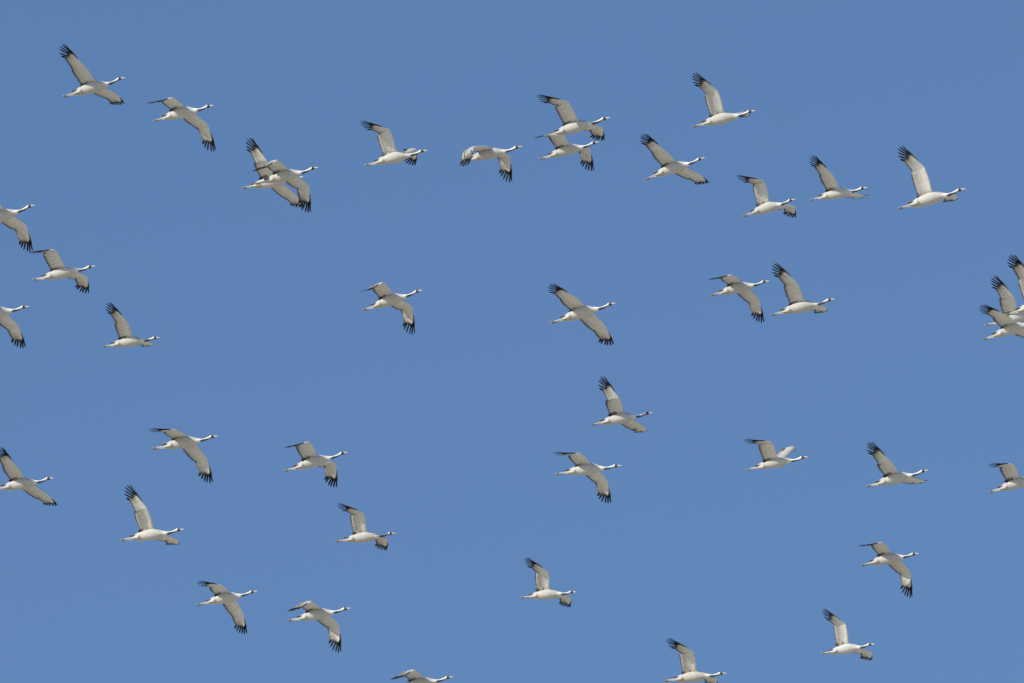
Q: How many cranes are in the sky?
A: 41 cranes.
